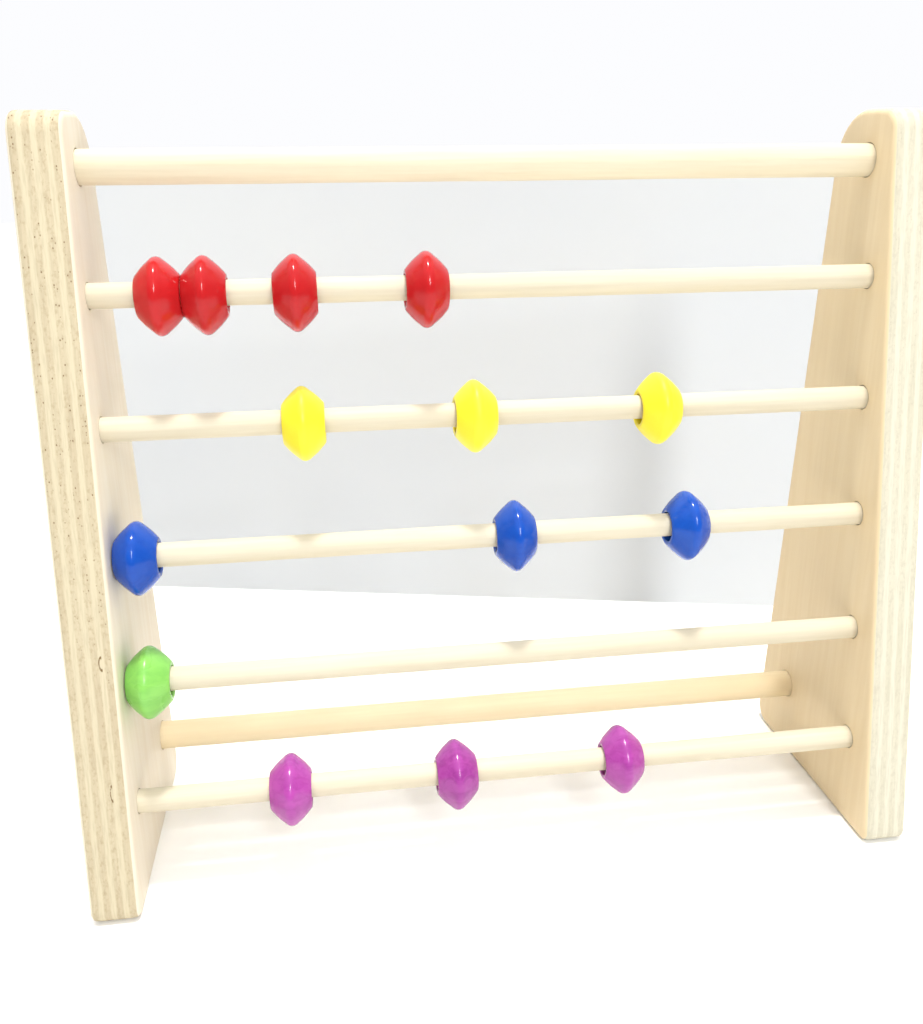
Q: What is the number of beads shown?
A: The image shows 14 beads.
